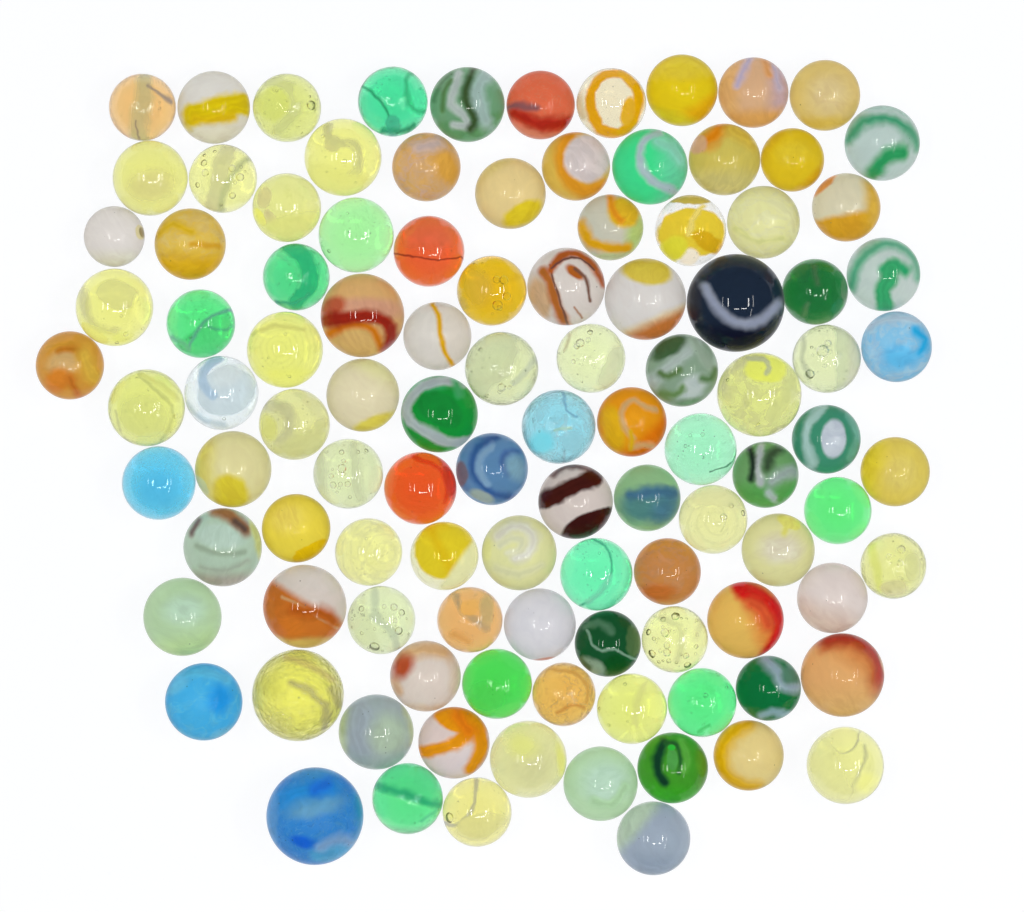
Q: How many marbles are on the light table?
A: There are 106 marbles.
